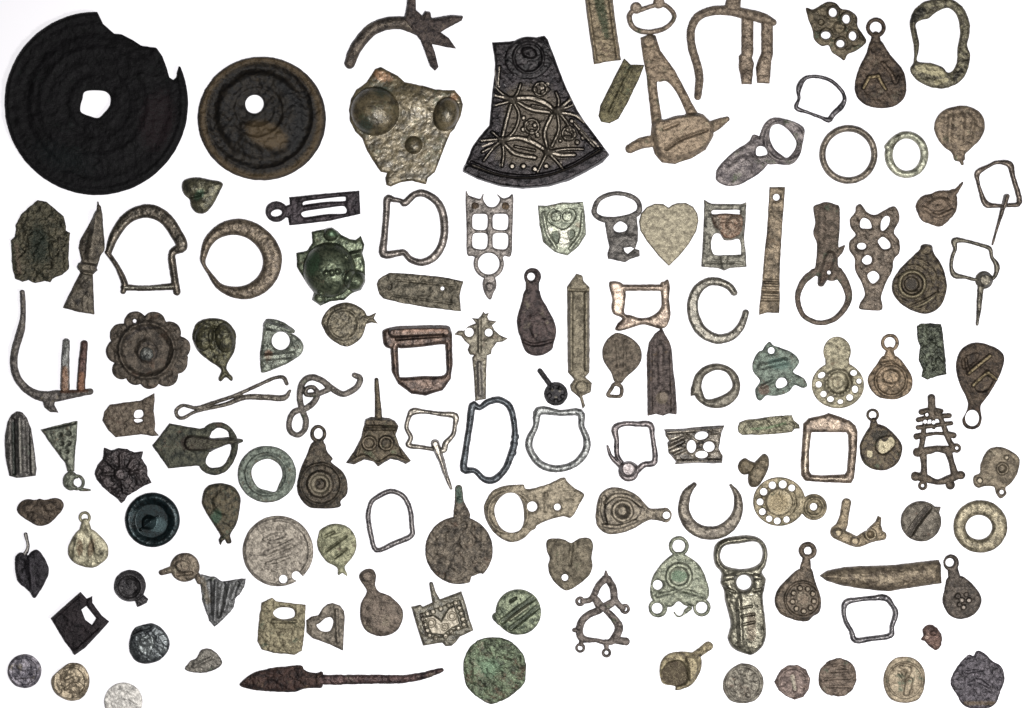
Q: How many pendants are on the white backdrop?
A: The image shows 32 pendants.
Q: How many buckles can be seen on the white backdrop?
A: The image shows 22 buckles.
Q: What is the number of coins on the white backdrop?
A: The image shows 10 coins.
